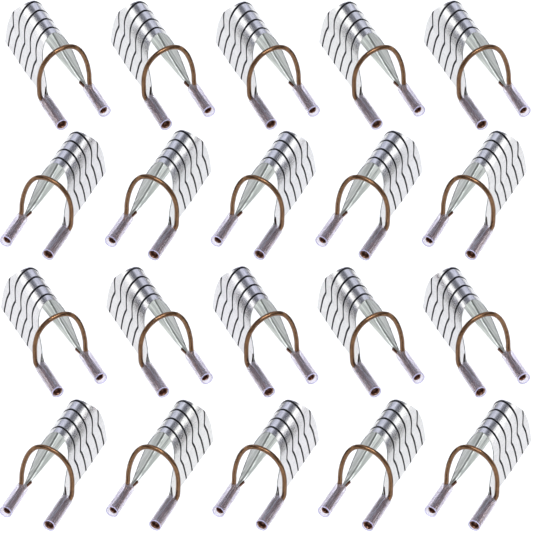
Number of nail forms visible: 20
